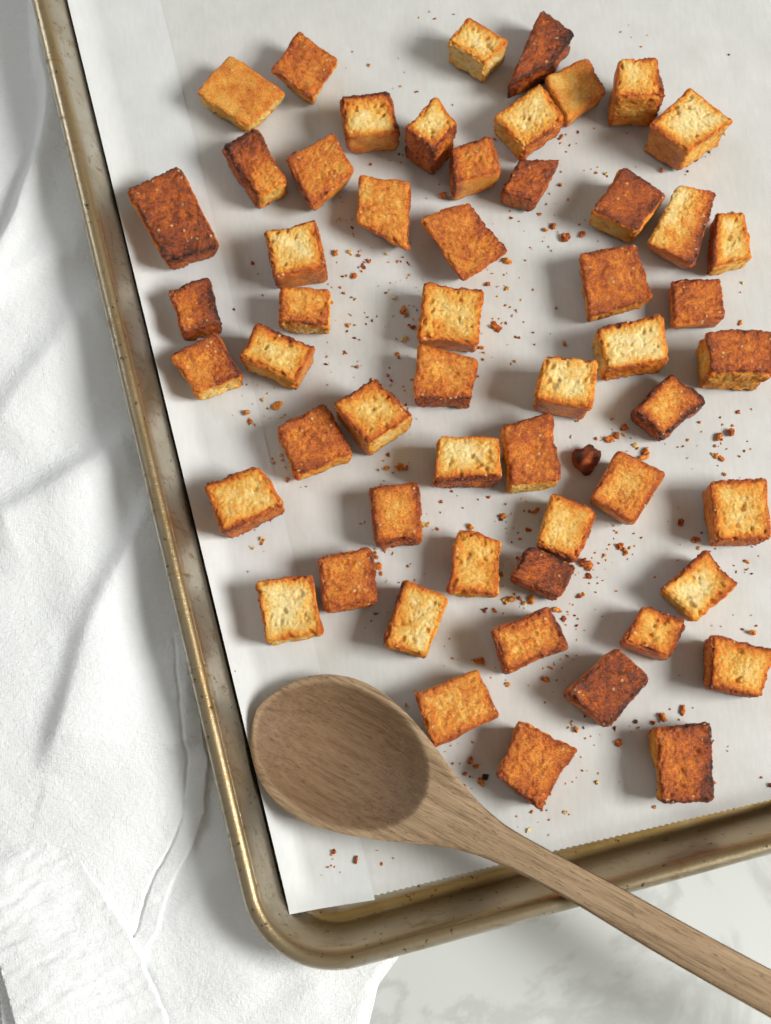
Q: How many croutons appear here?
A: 55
